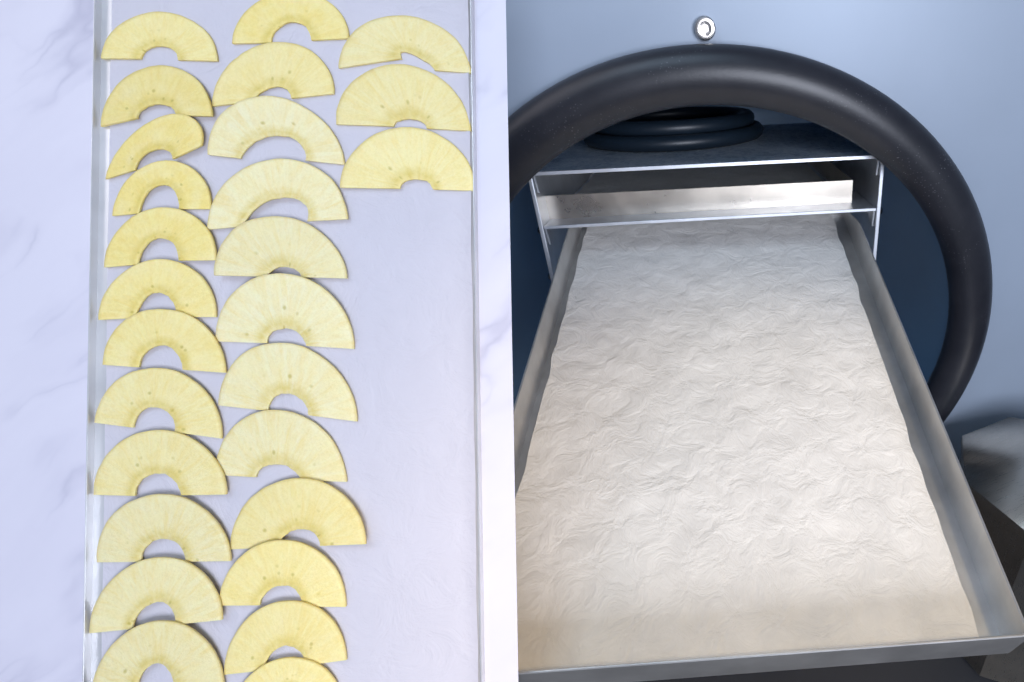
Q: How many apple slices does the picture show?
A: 27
